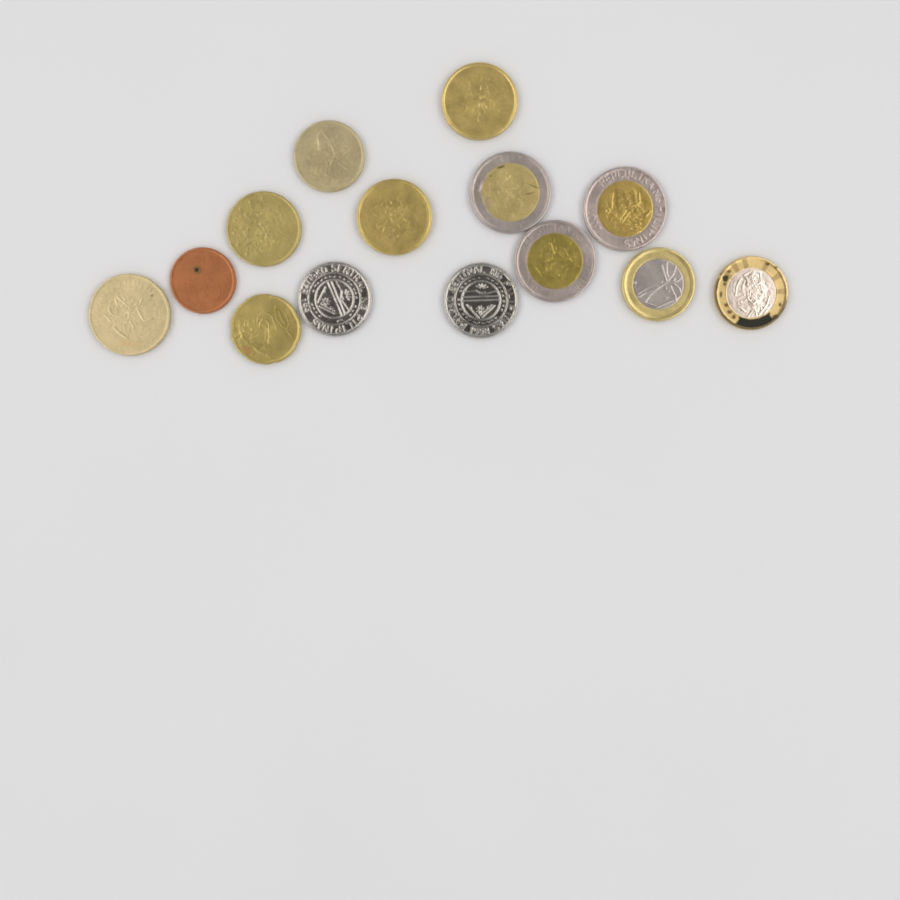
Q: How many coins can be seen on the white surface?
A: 14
